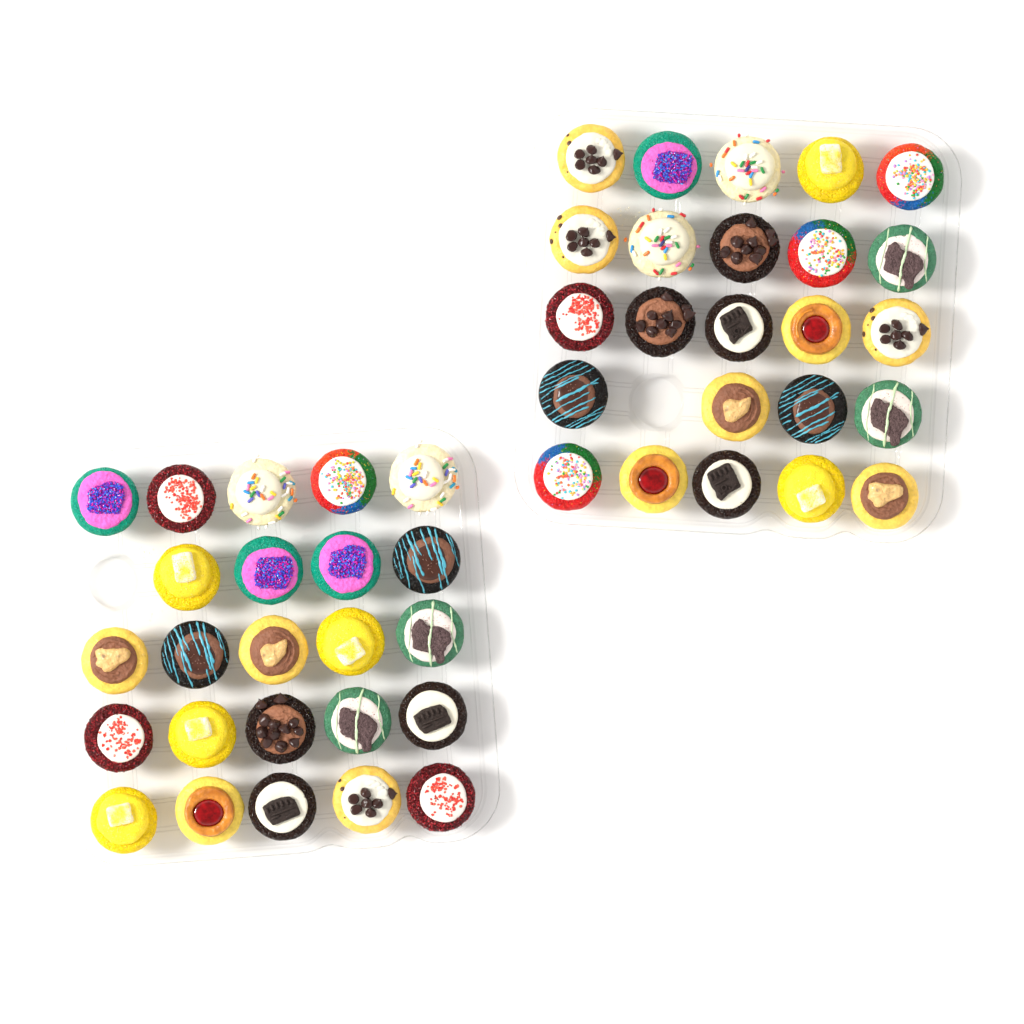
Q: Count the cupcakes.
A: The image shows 48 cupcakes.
